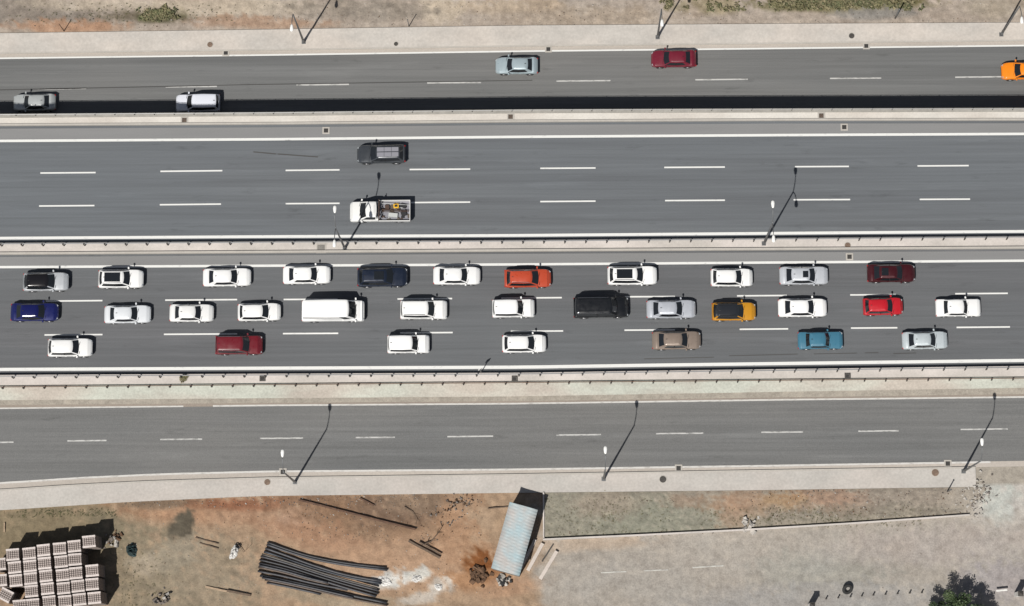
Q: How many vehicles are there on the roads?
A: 38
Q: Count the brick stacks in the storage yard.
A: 31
